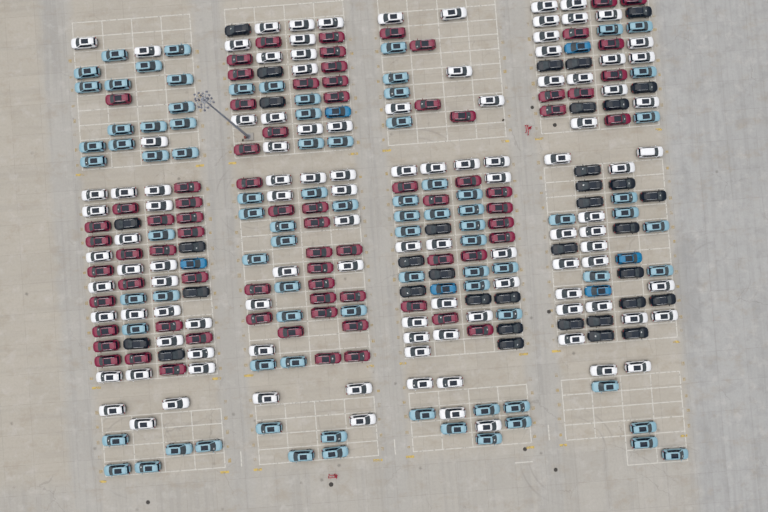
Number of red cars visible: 76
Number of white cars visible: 109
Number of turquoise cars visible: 85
